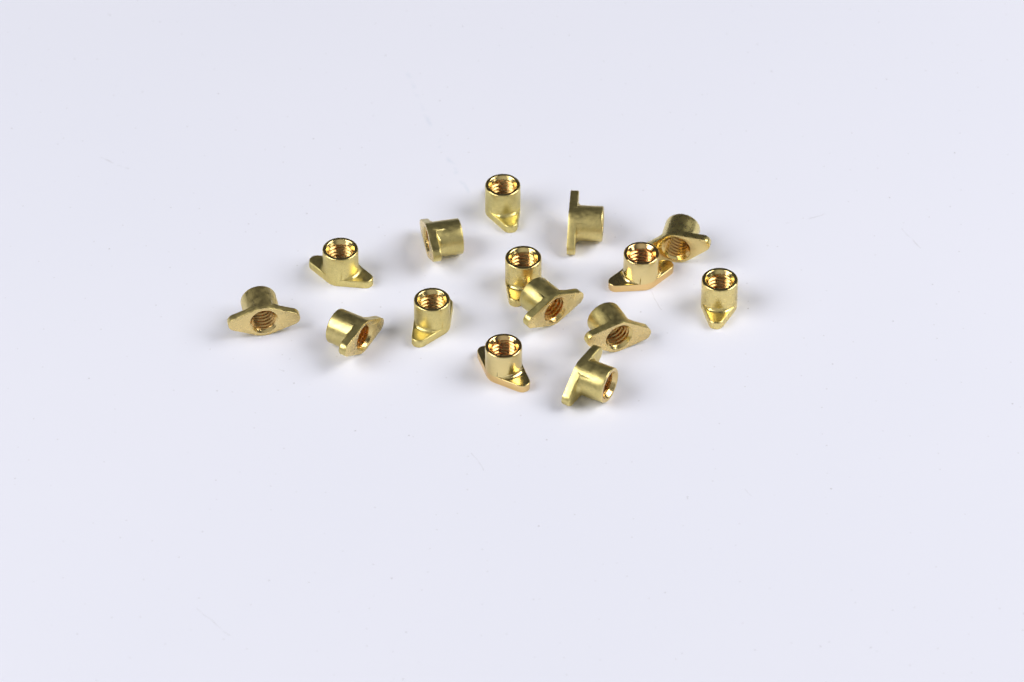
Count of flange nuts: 15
